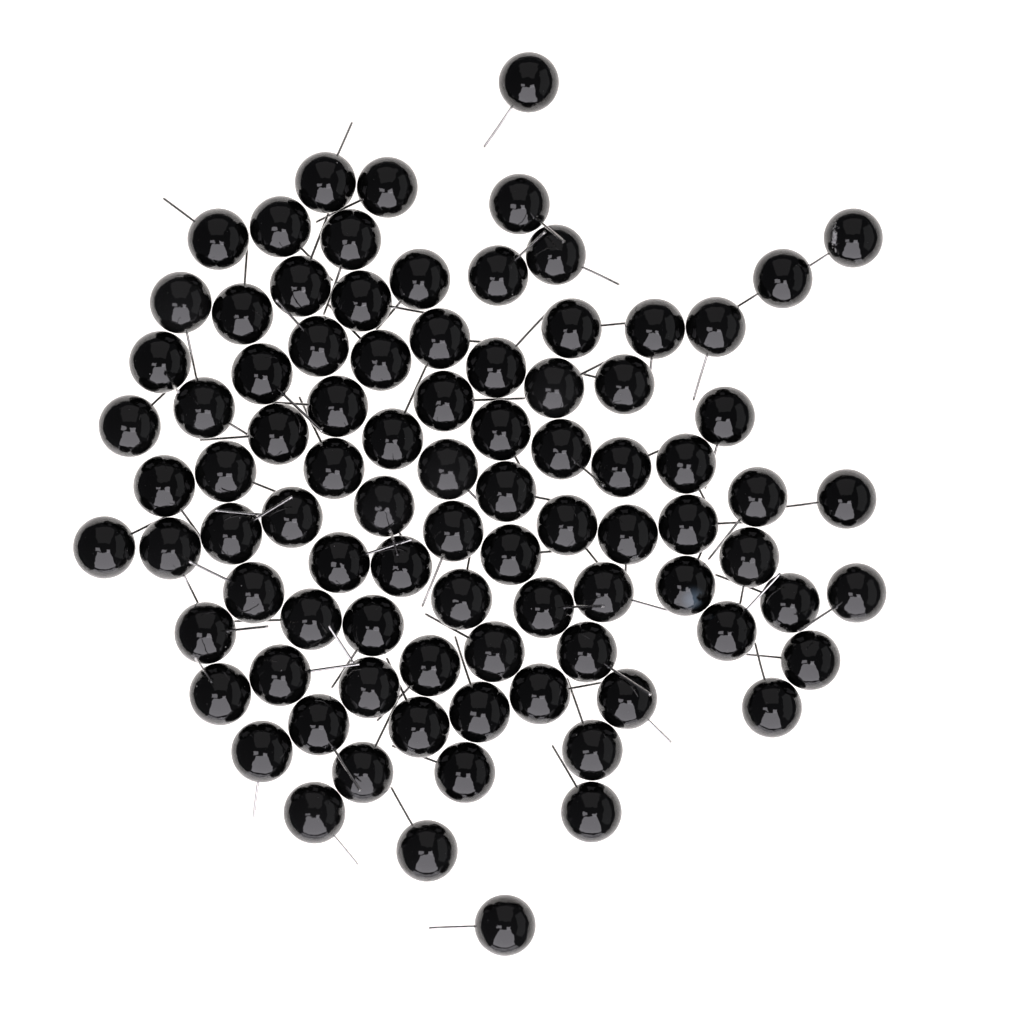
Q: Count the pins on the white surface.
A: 90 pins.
